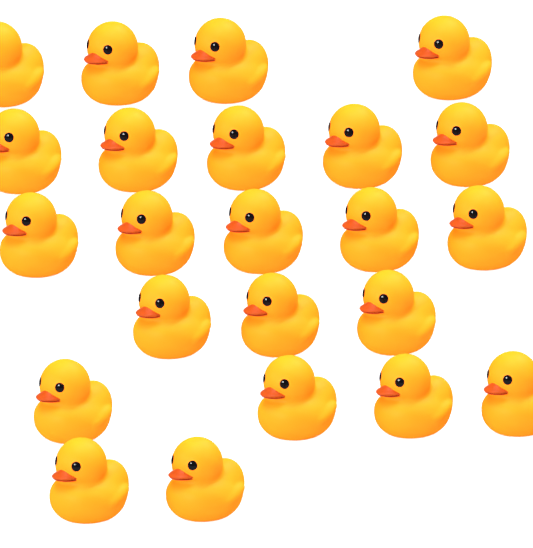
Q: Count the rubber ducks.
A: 23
